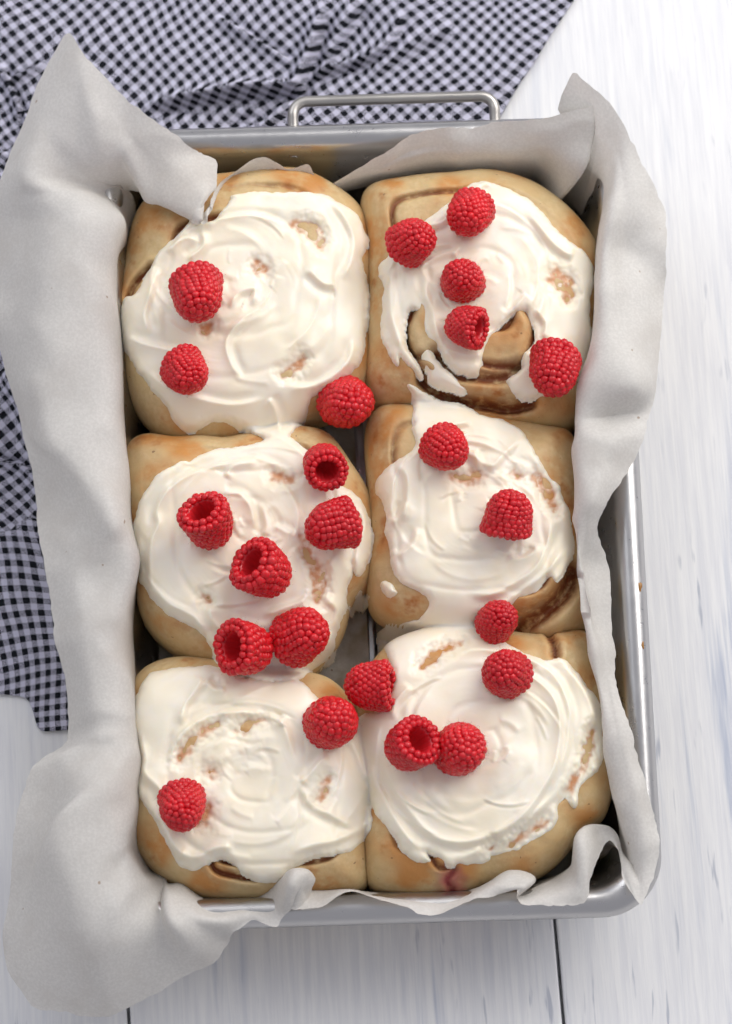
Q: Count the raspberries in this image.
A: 23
